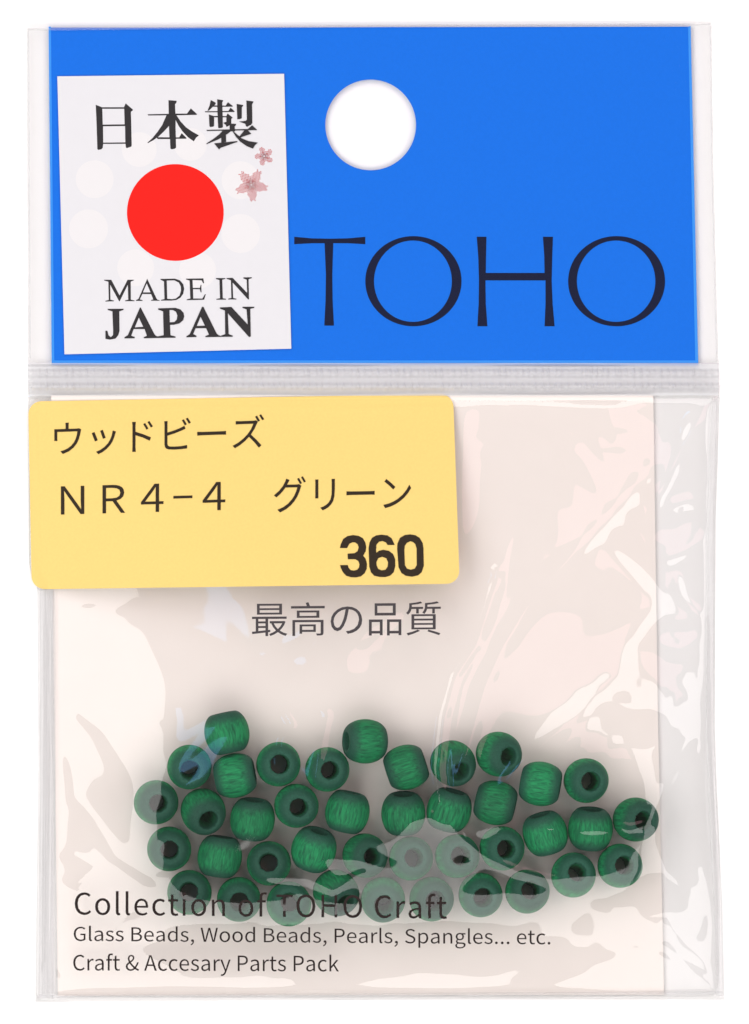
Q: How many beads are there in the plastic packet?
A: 40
